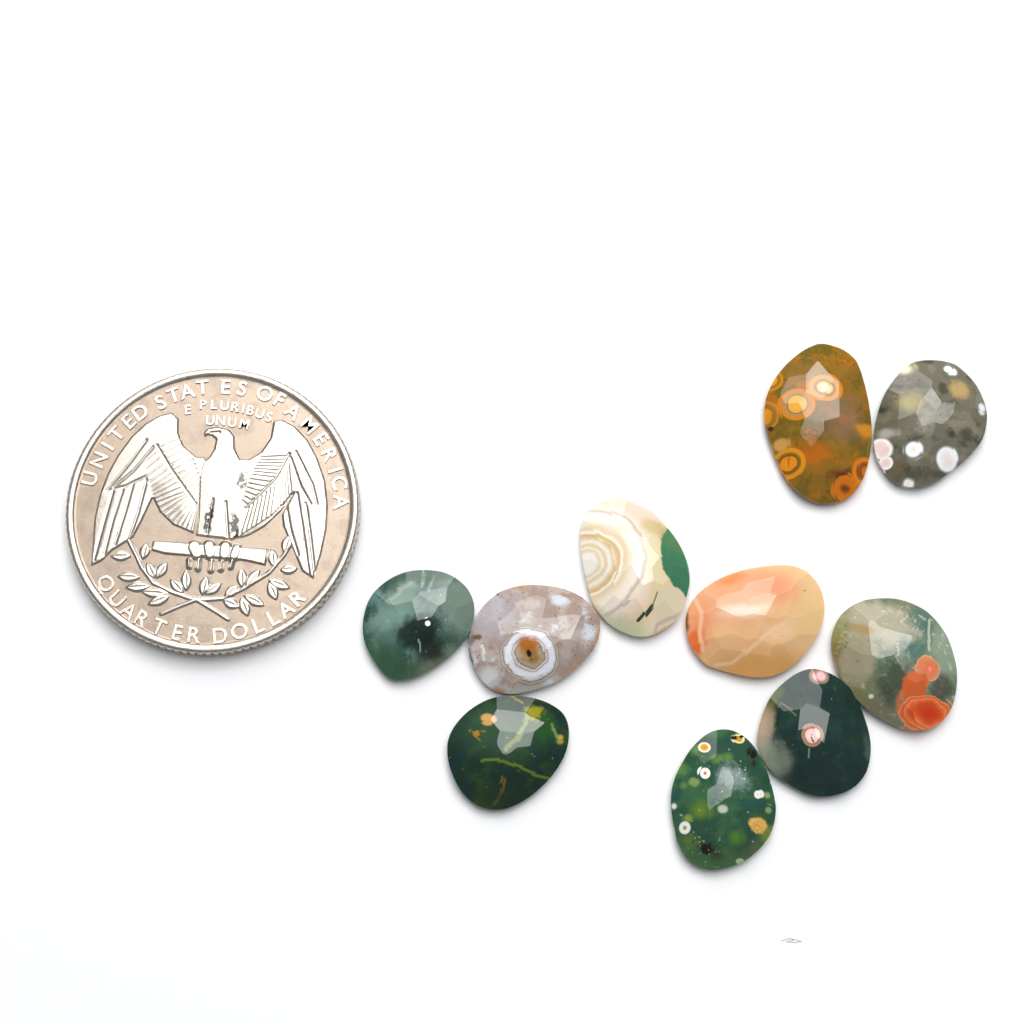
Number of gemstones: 10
